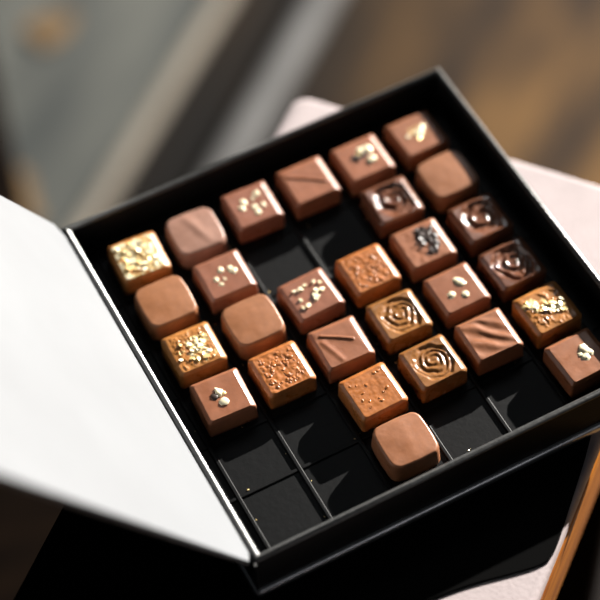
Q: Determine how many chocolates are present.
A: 28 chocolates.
